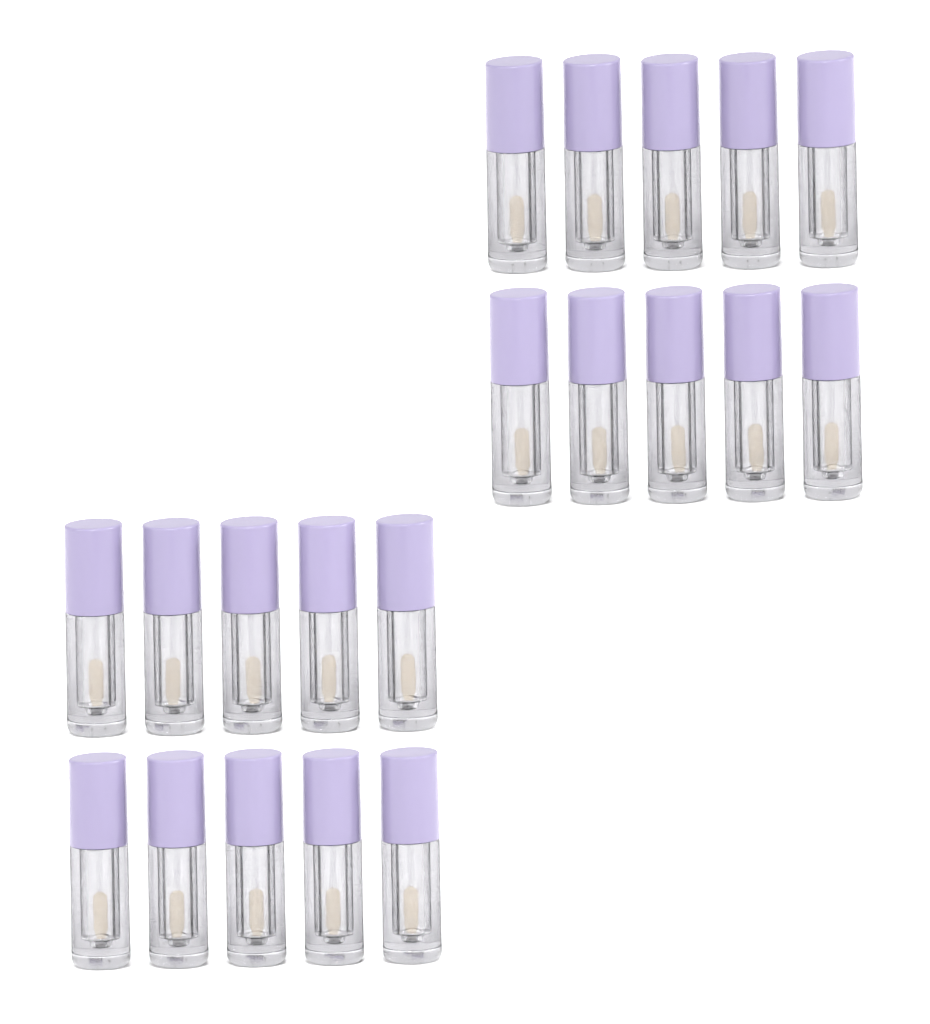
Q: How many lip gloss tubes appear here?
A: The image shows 20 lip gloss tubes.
